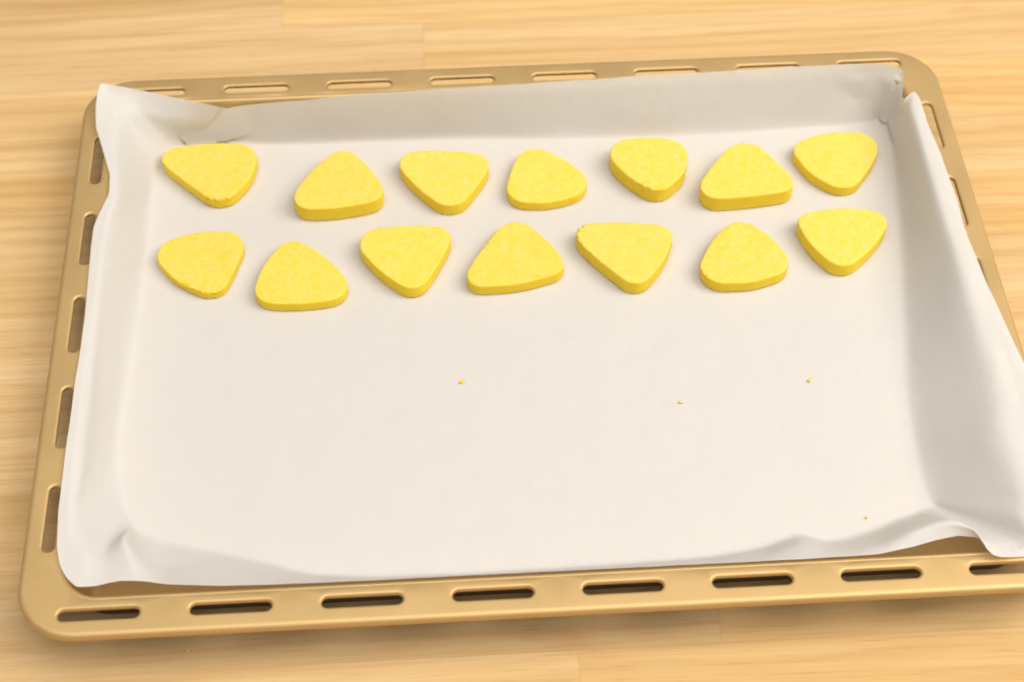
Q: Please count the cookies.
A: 14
